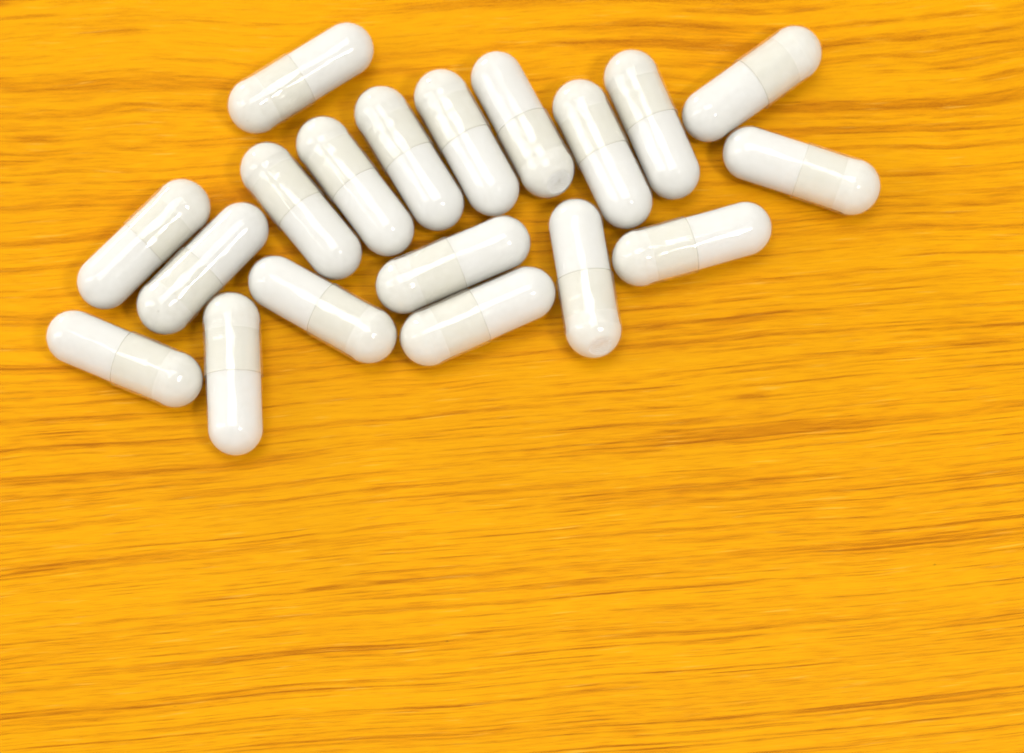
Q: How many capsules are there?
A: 19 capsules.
